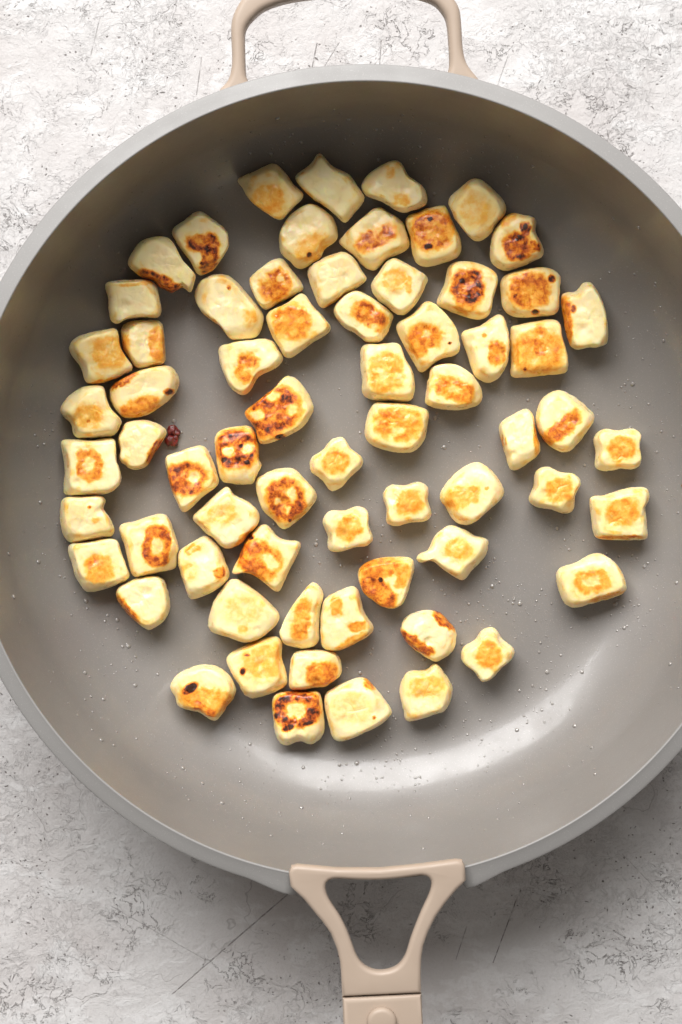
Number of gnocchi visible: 67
